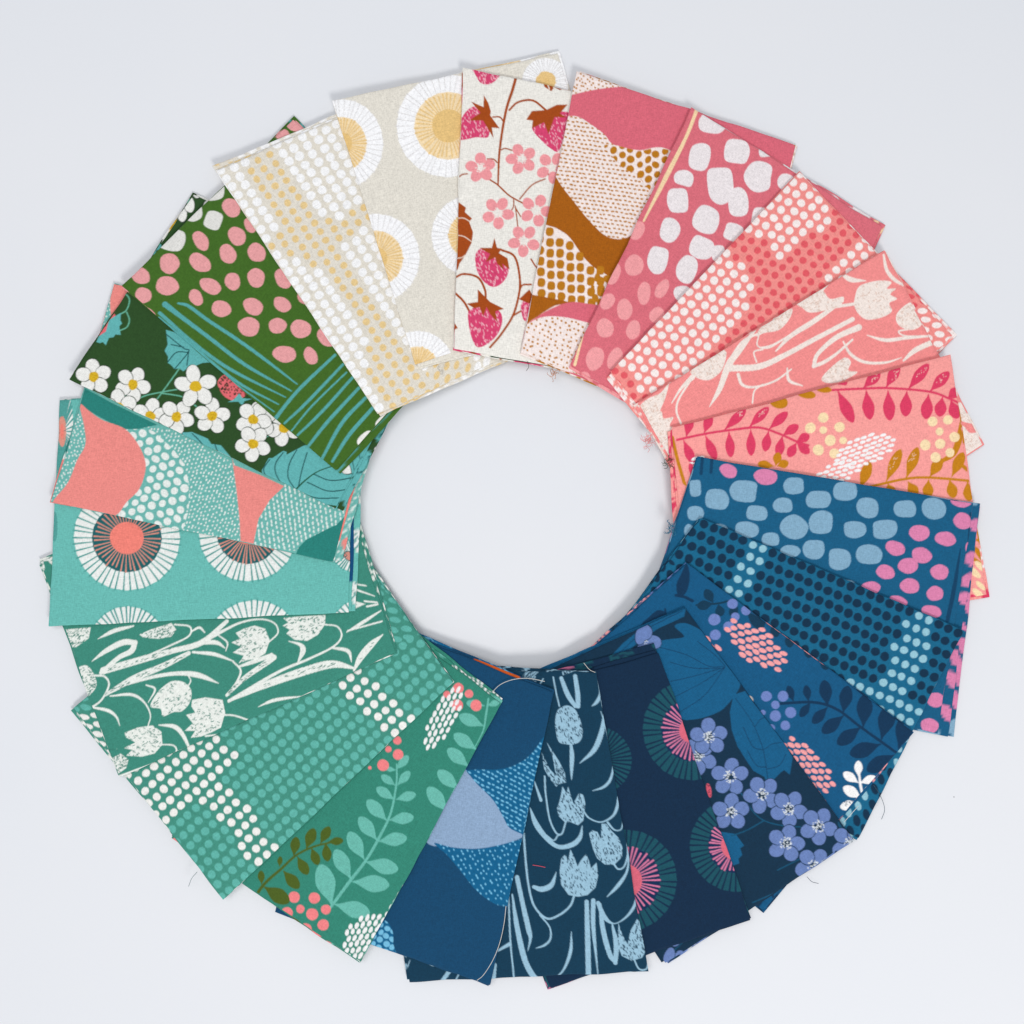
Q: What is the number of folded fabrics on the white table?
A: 22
